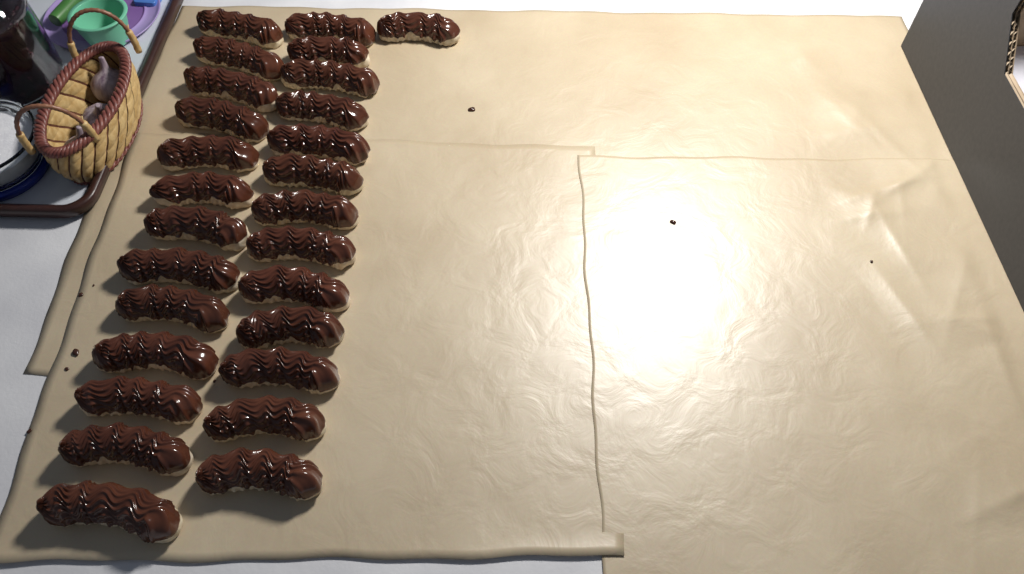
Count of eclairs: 27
